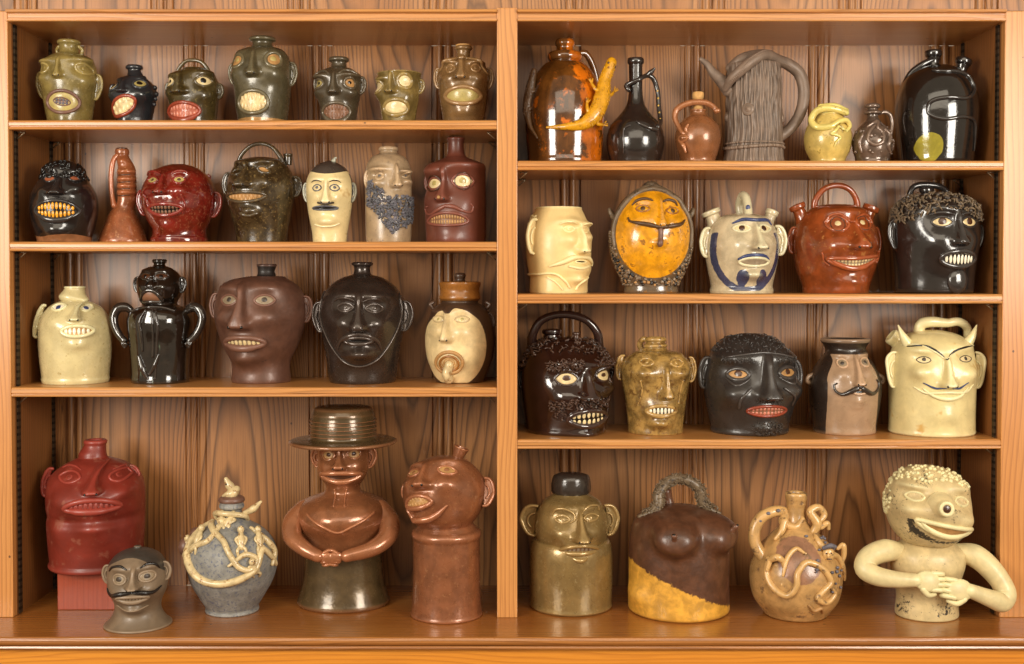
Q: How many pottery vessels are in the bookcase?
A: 45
